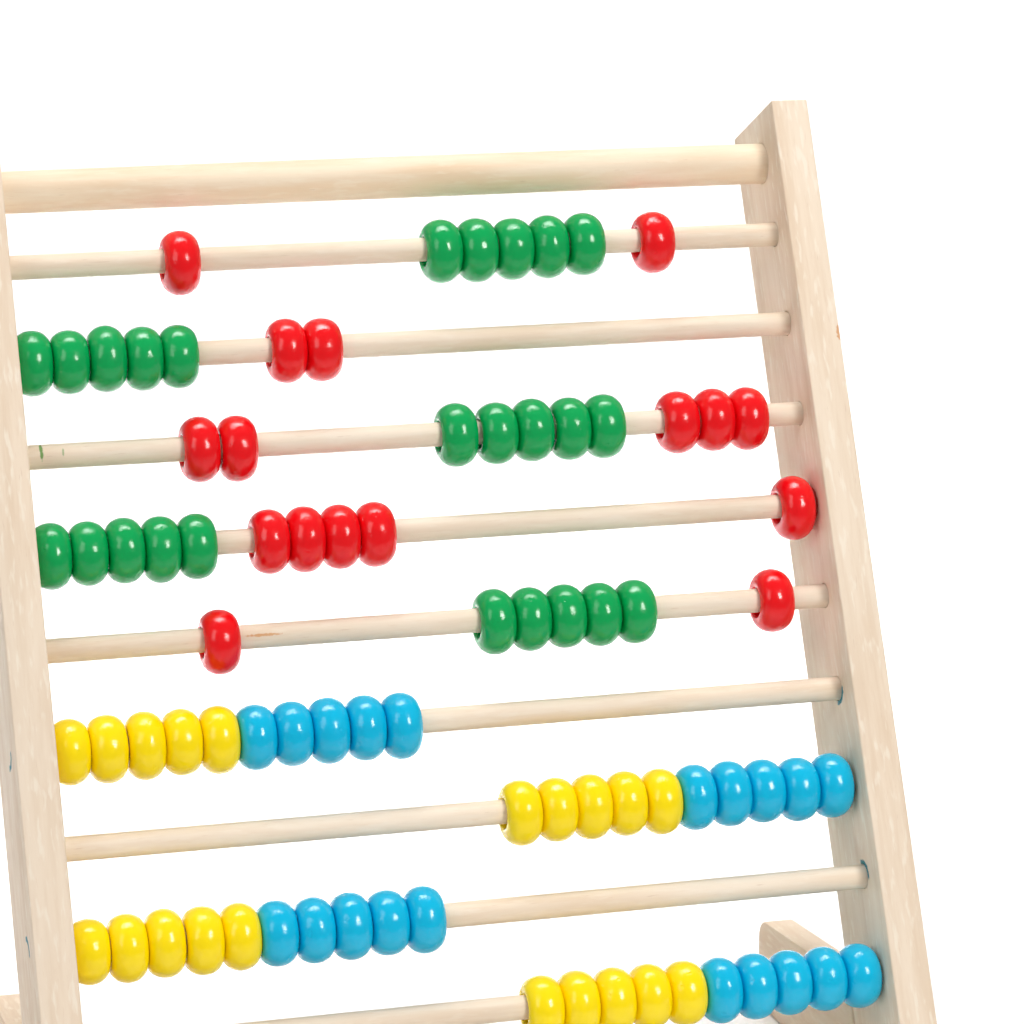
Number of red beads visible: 16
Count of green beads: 25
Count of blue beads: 20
